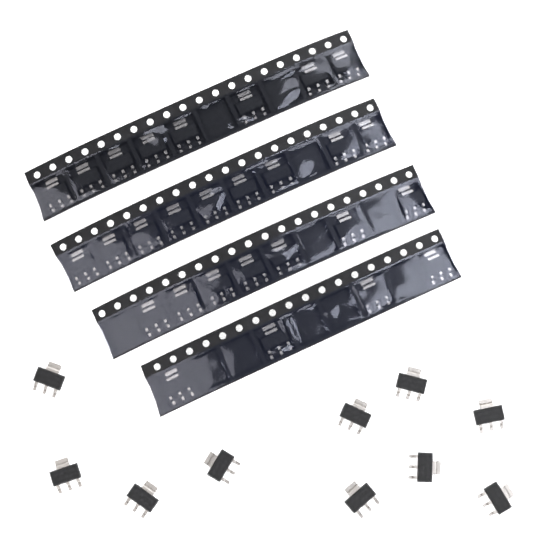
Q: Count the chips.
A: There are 38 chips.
